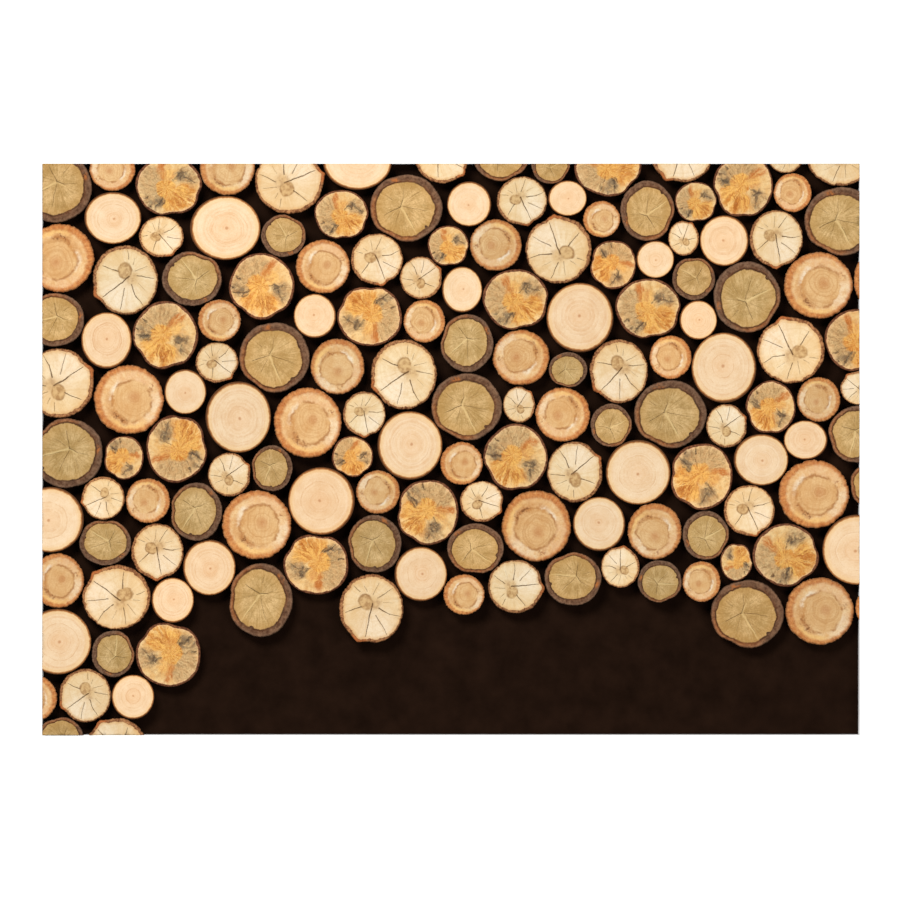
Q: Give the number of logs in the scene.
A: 149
